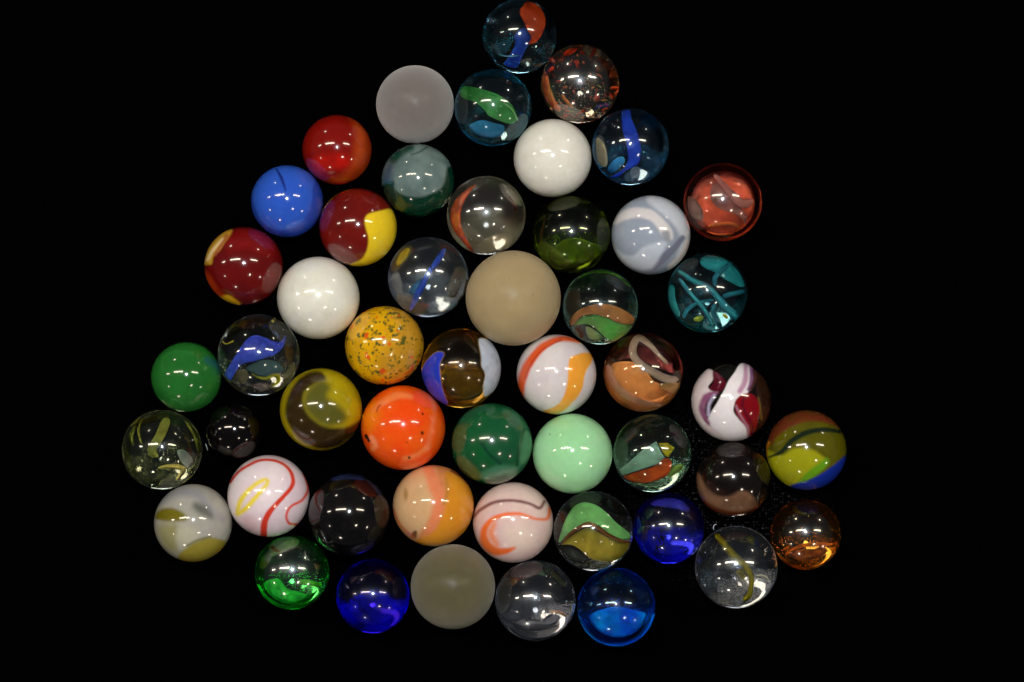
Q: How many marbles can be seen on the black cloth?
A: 50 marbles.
